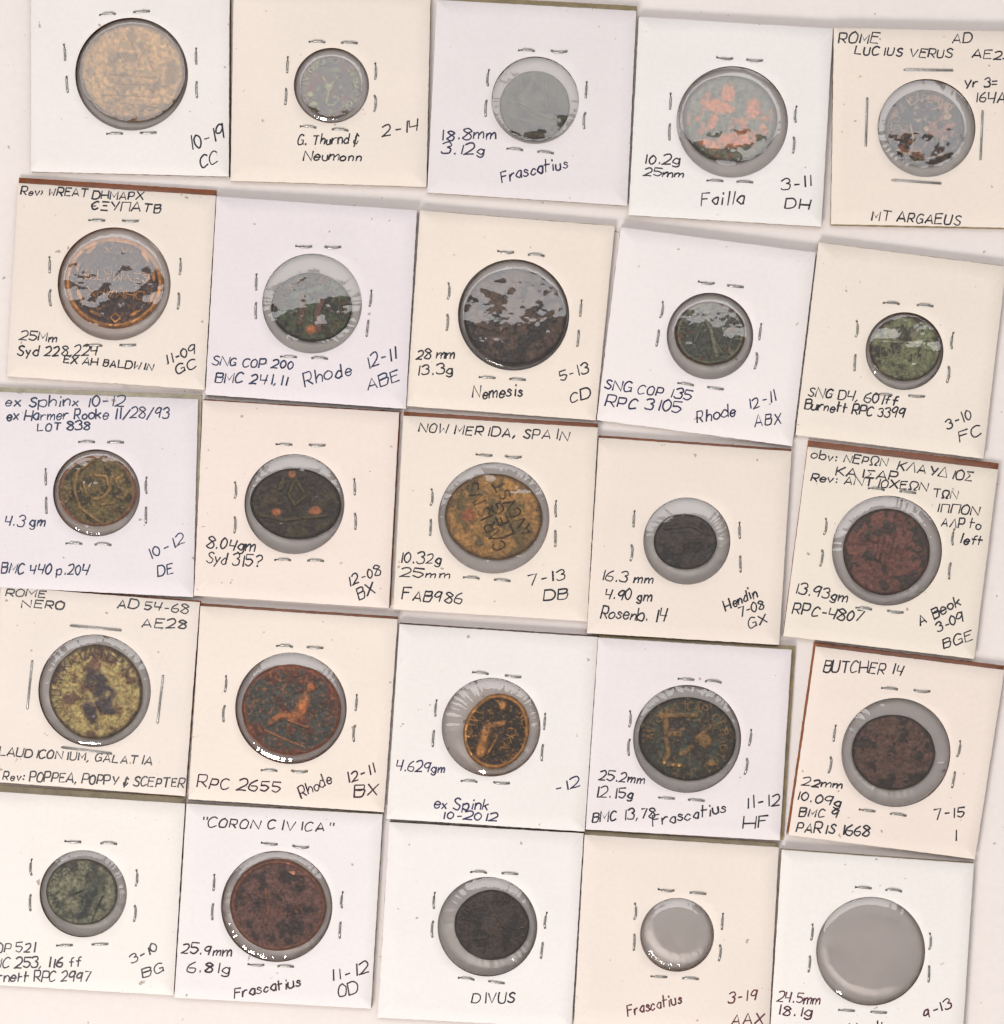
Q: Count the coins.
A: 23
